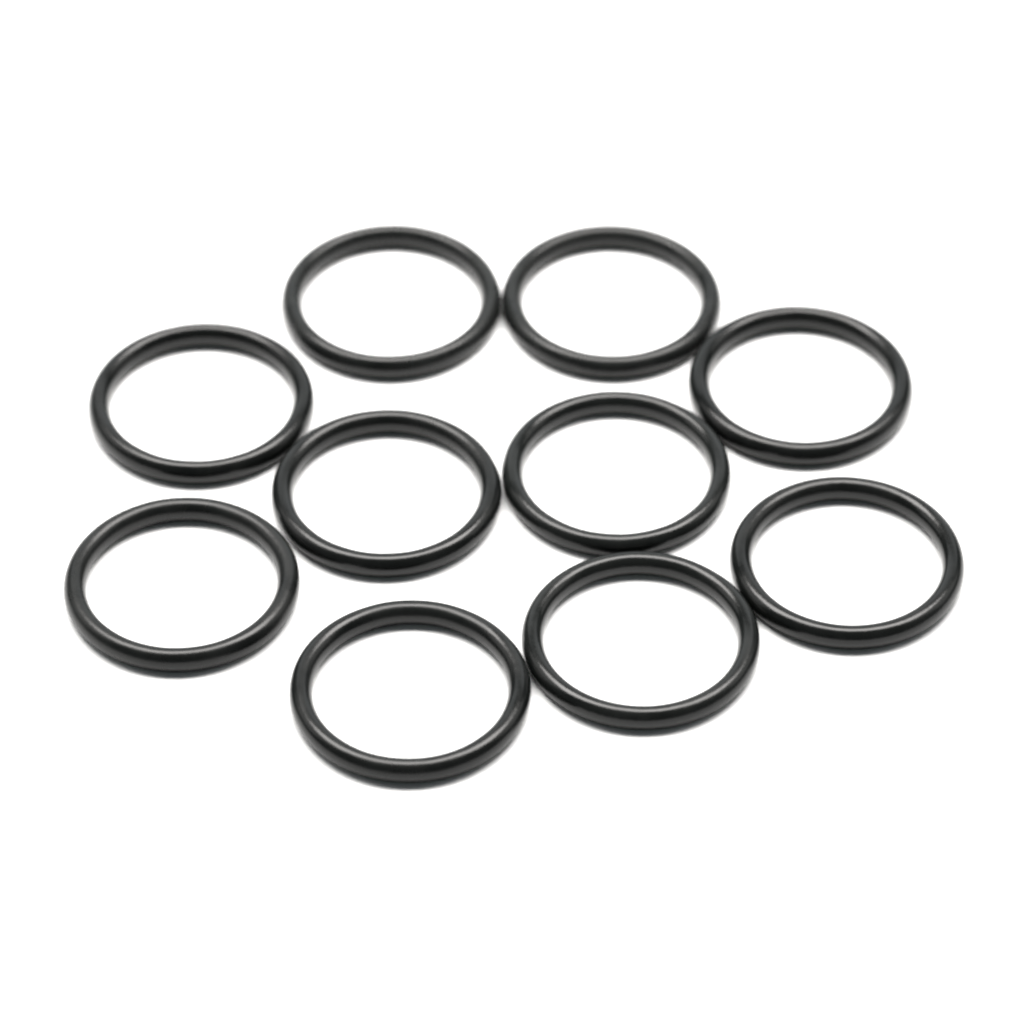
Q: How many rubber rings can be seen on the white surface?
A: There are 10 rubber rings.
